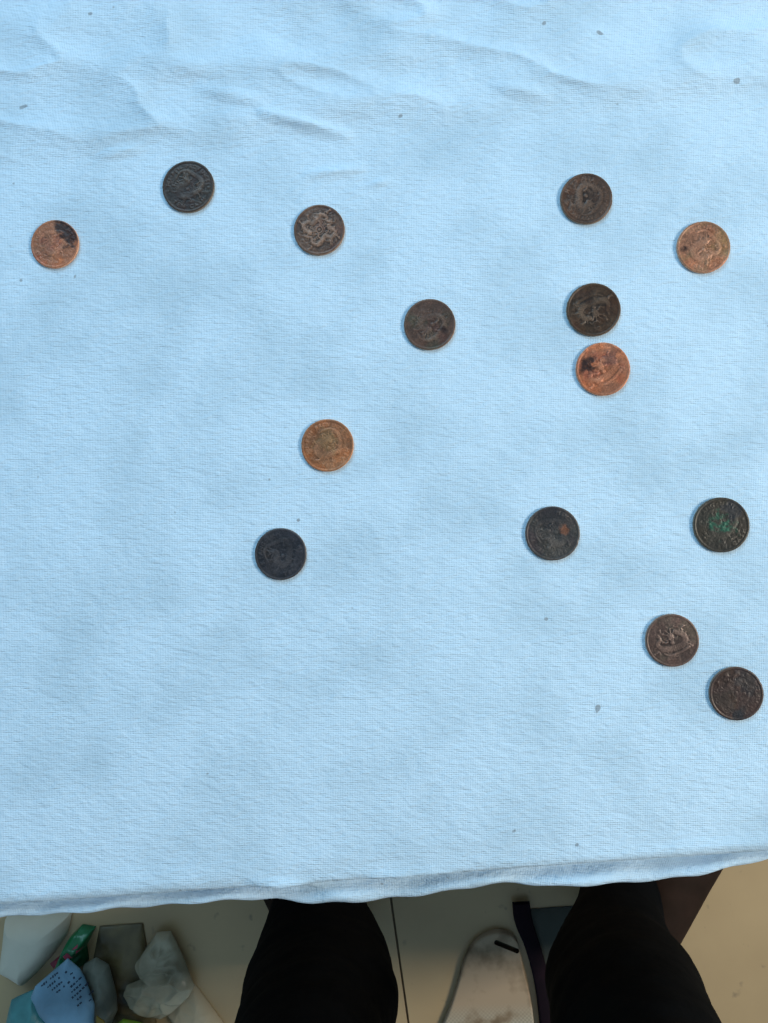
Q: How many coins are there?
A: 14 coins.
